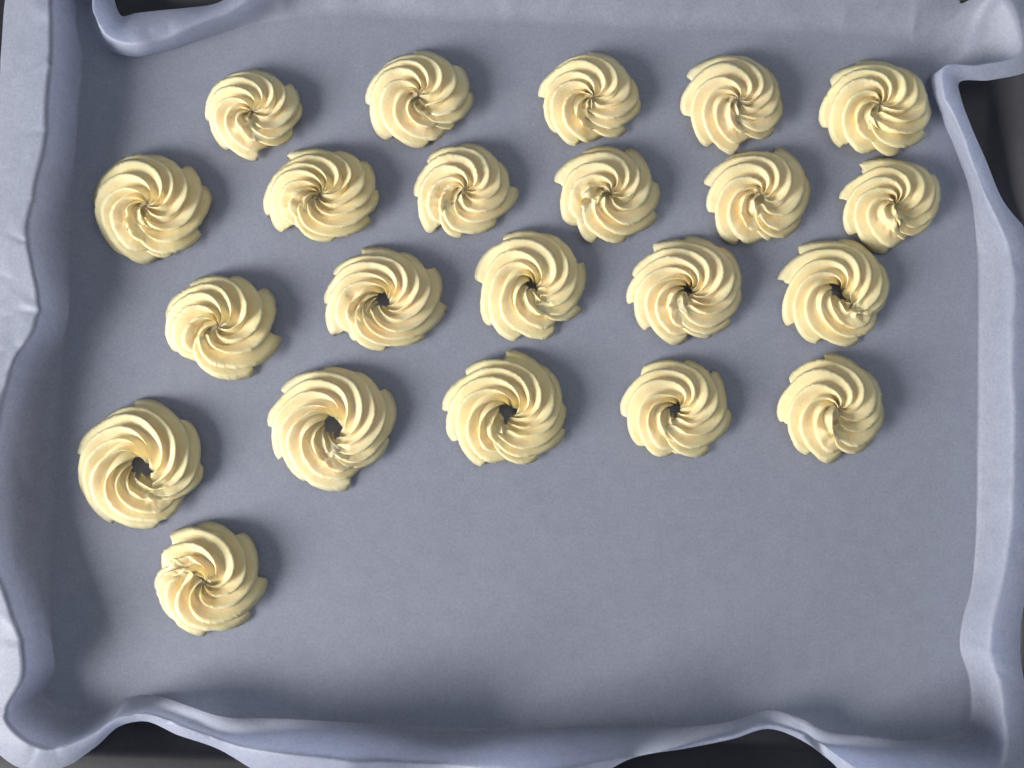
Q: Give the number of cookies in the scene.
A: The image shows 22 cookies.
